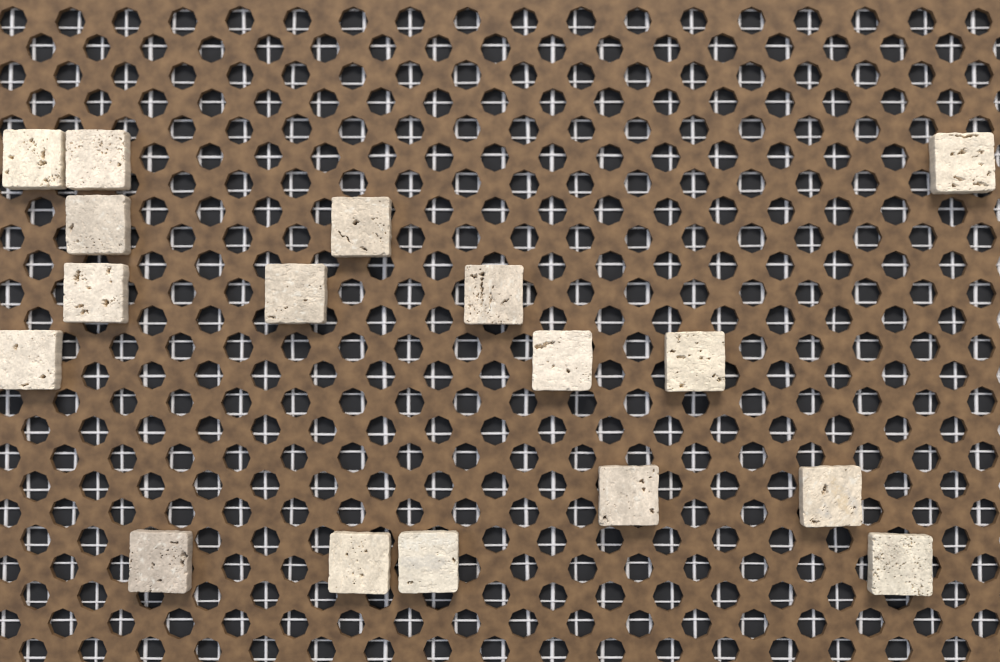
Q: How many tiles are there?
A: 17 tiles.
